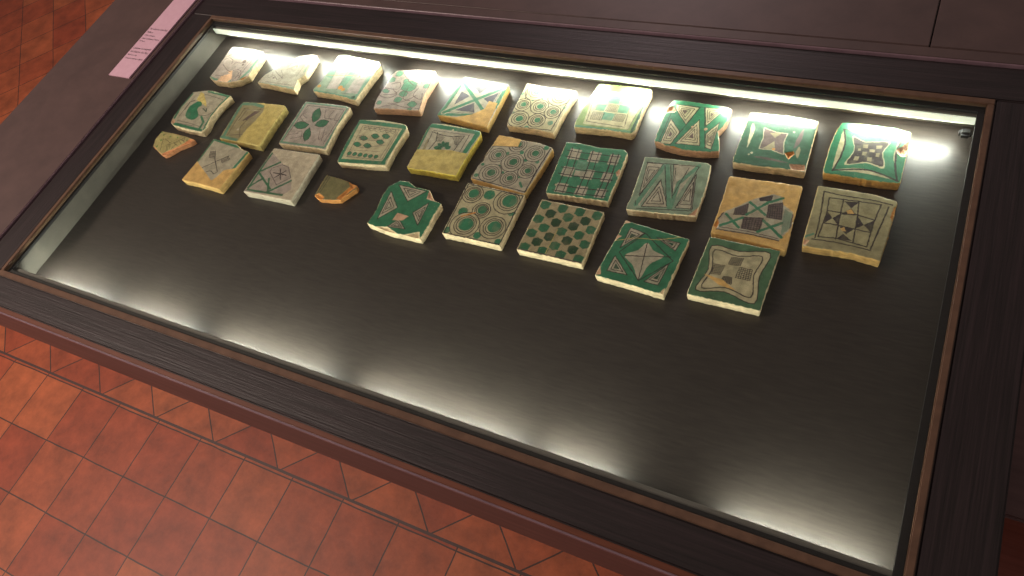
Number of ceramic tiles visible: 29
